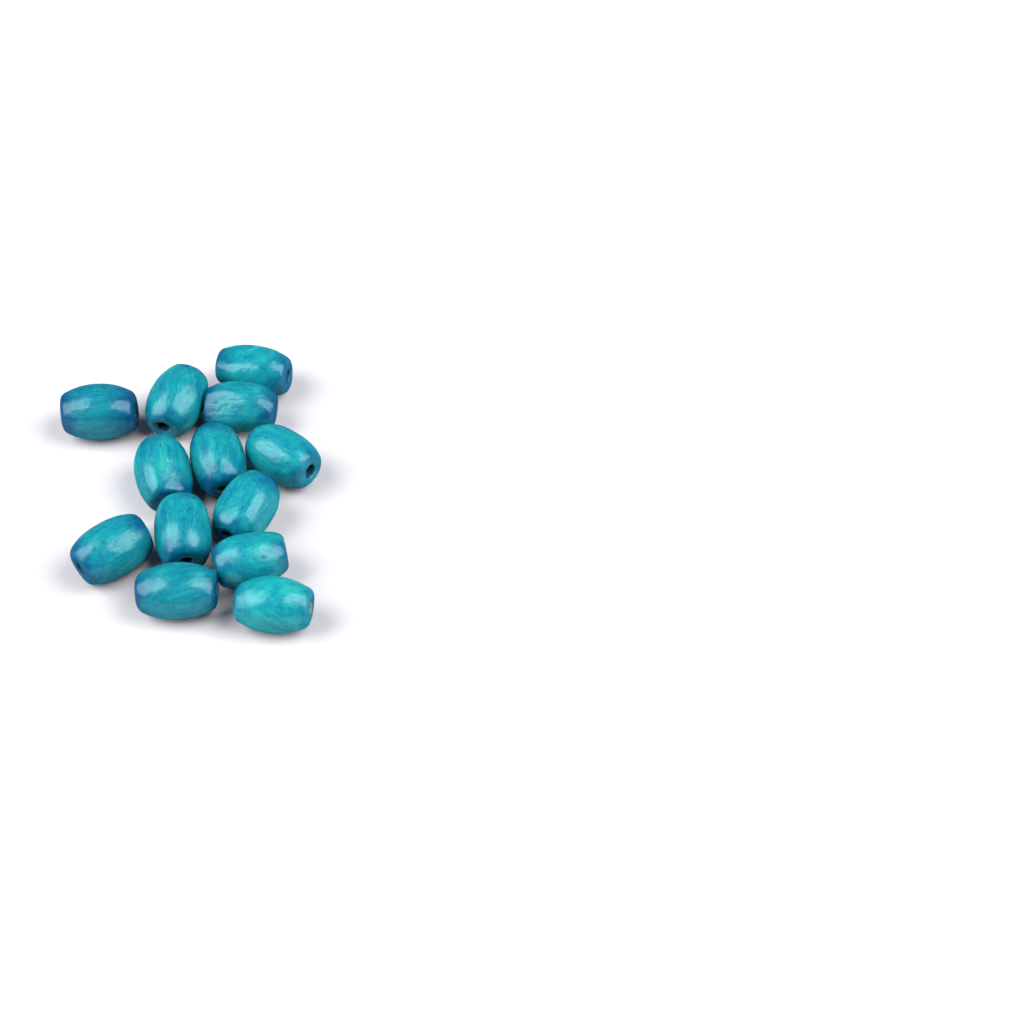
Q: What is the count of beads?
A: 13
